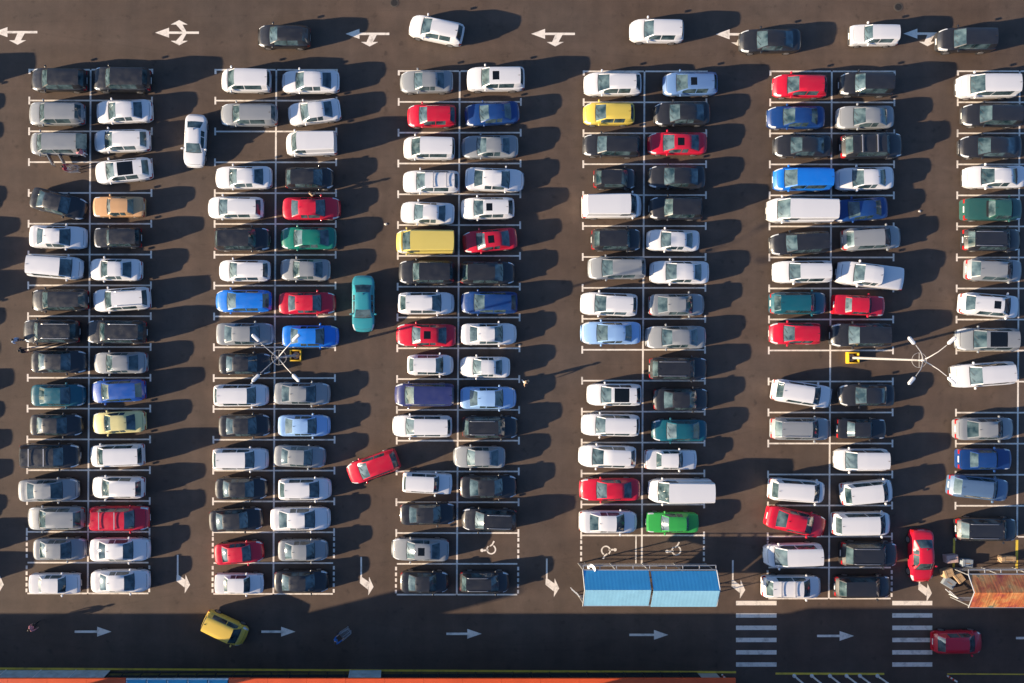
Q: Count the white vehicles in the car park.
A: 66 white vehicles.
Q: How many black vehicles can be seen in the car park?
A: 49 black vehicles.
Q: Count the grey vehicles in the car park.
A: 25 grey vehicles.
